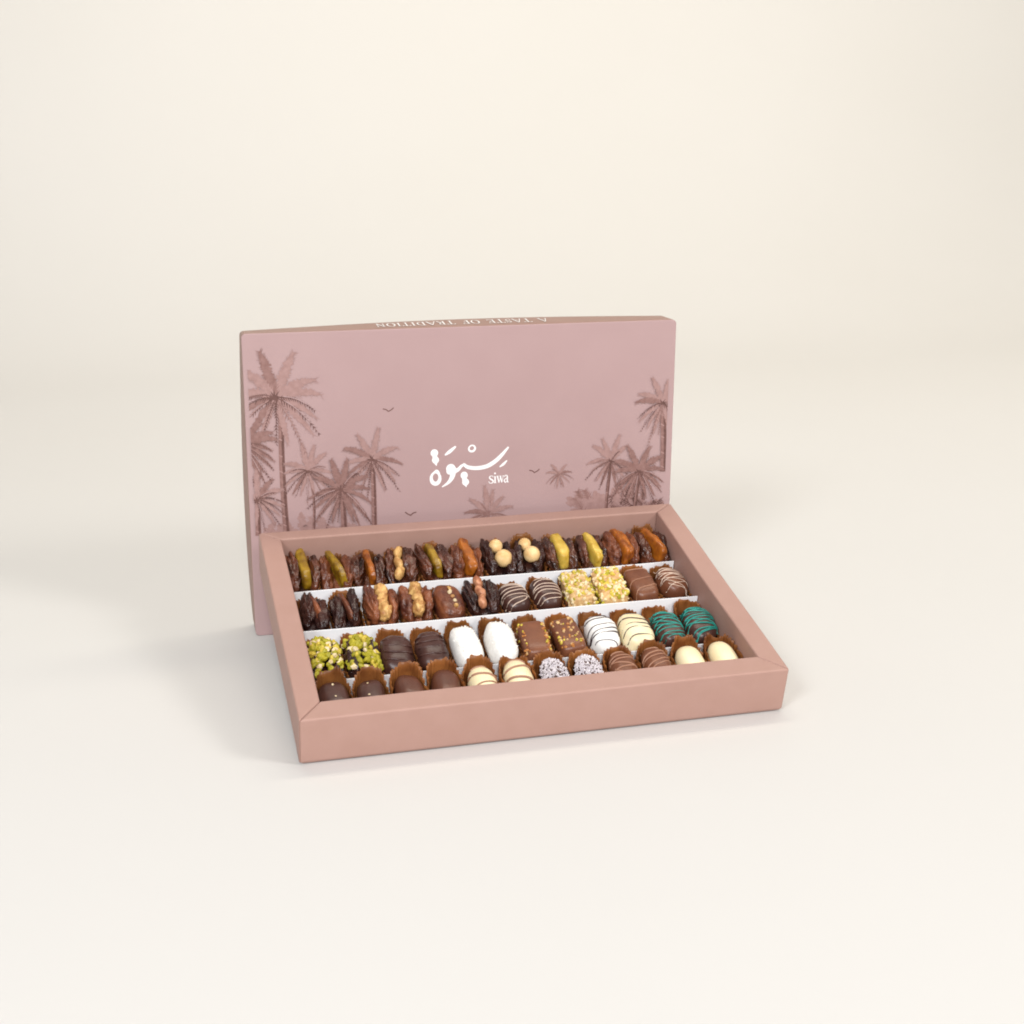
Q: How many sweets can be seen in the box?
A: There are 48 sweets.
